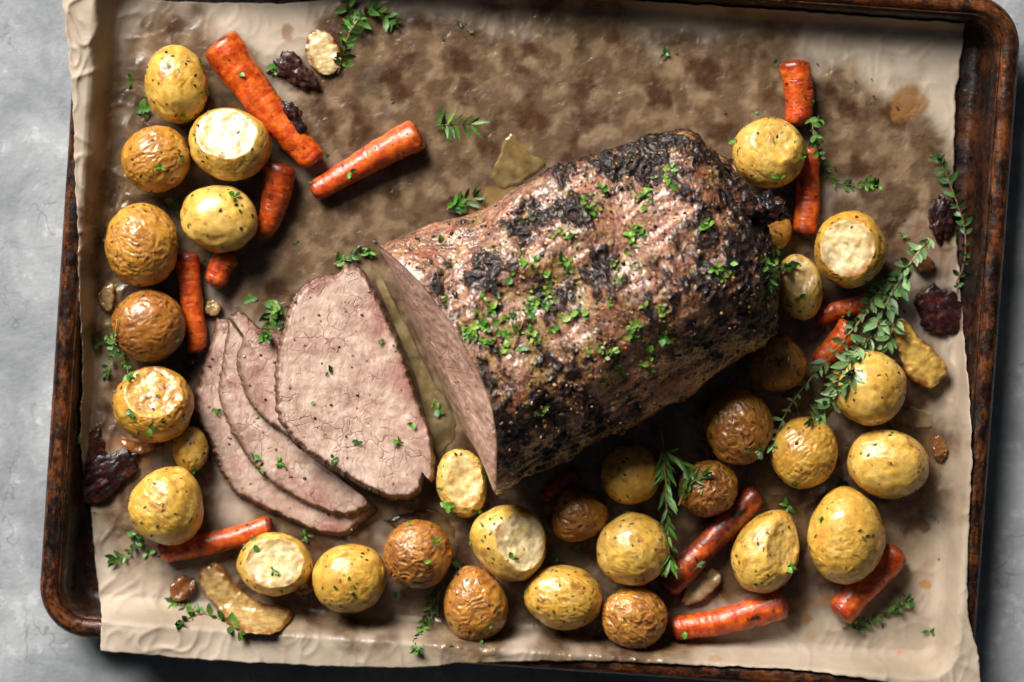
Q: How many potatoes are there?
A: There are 32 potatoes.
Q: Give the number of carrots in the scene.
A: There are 14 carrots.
